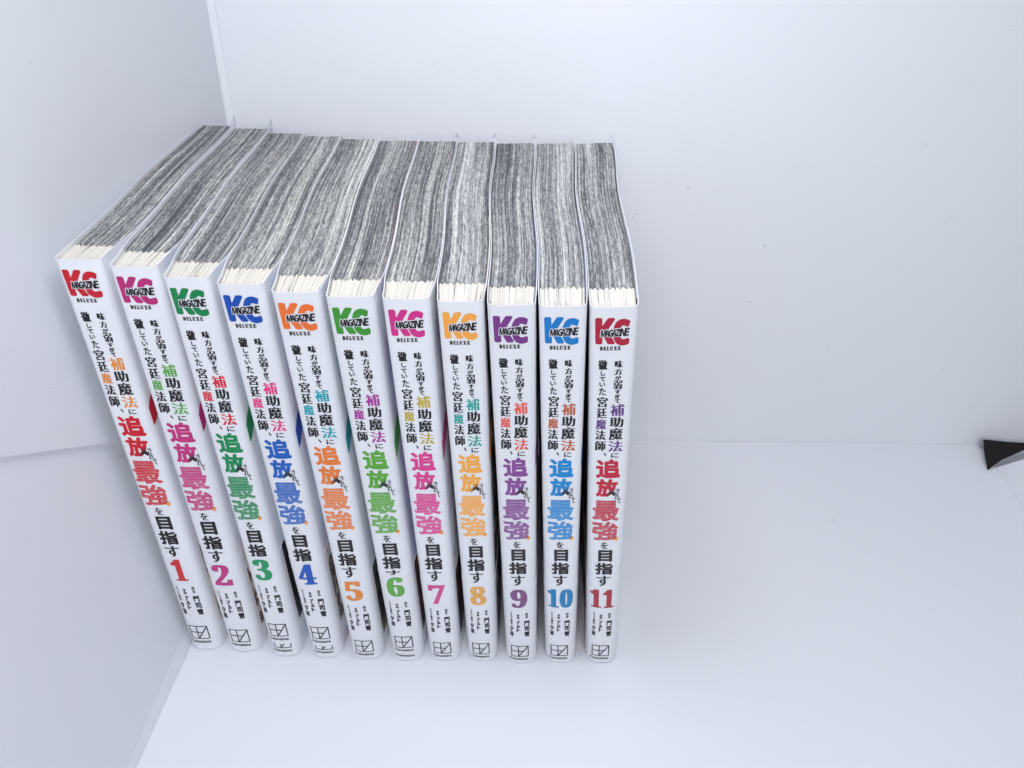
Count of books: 11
